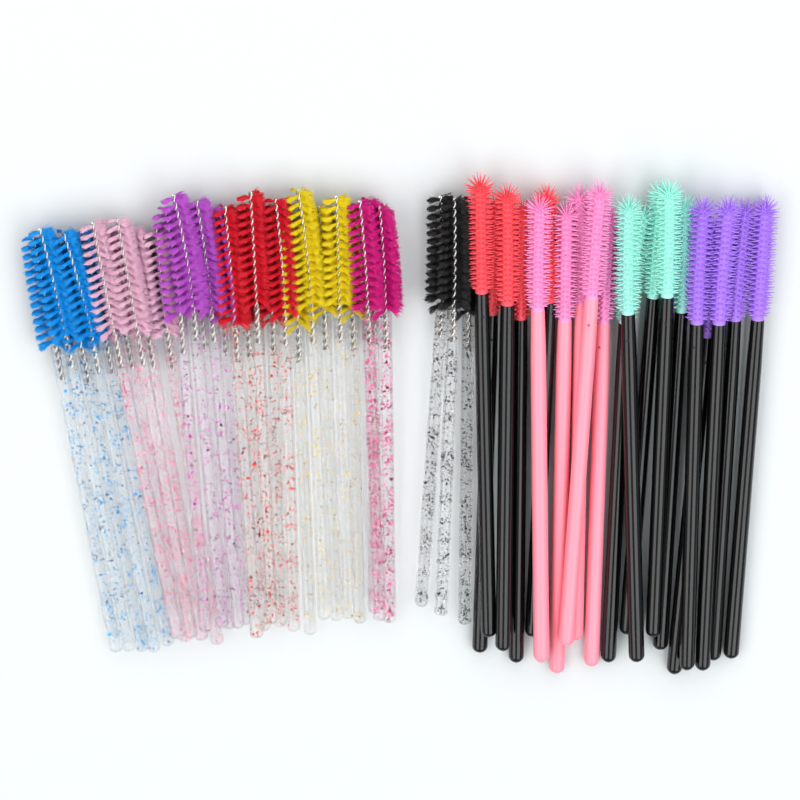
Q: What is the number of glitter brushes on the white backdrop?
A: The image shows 31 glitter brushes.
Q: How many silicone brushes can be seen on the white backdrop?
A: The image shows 20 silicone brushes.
